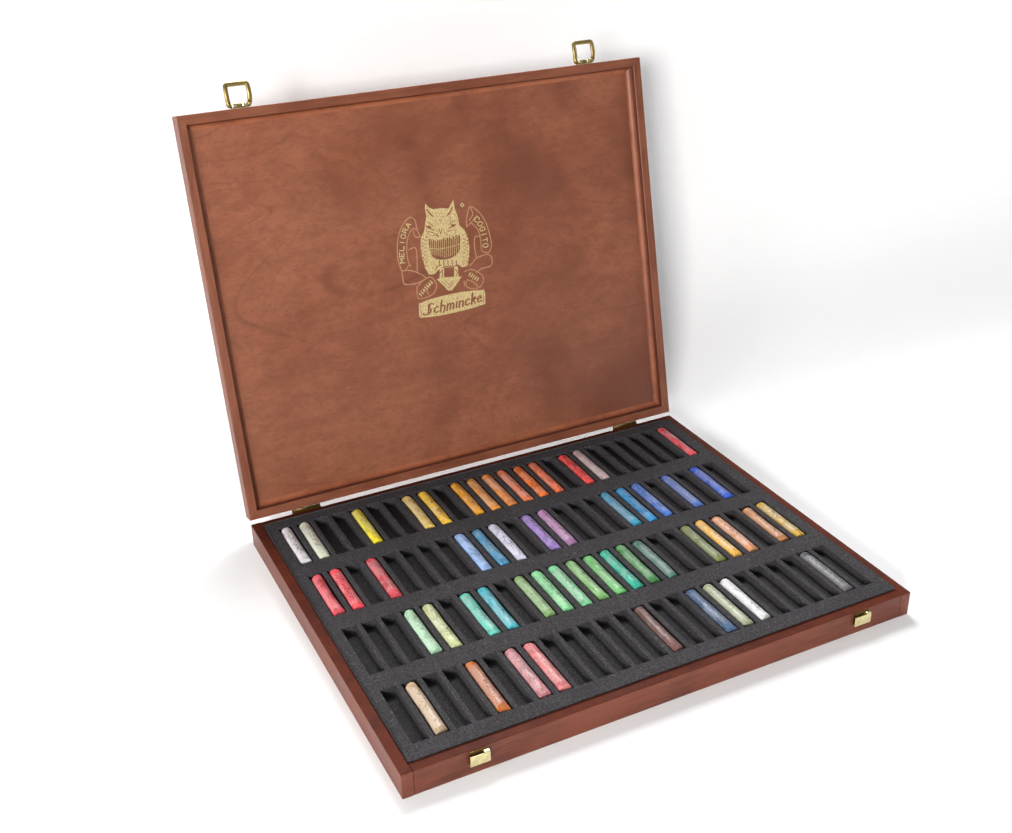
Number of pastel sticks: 53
